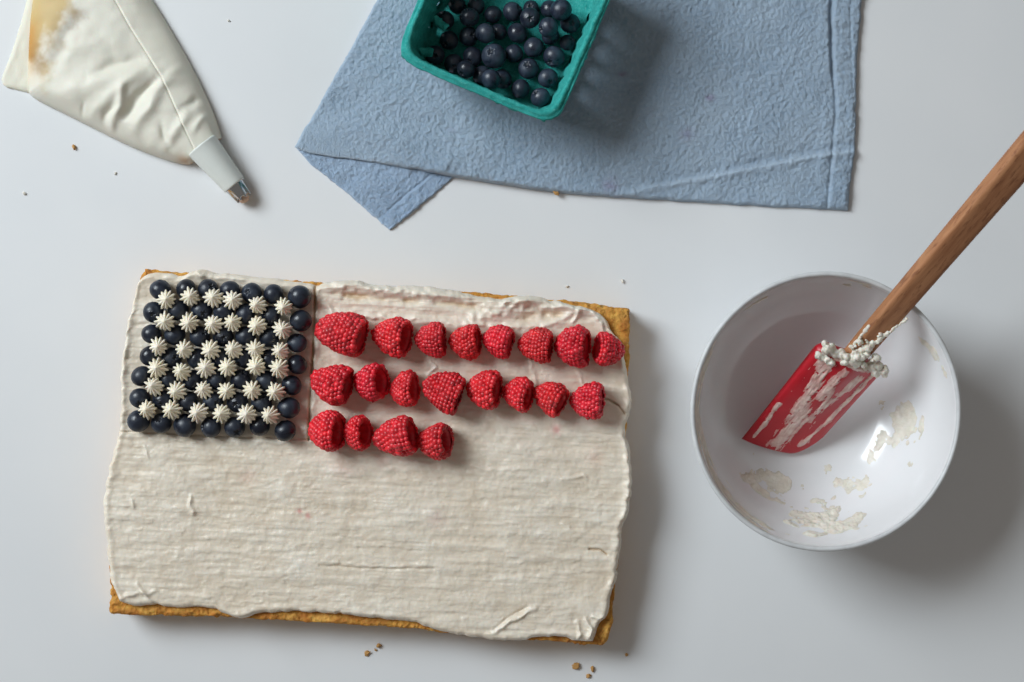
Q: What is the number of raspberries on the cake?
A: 20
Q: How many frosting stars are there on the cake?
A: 36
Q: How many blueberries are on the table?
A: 83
